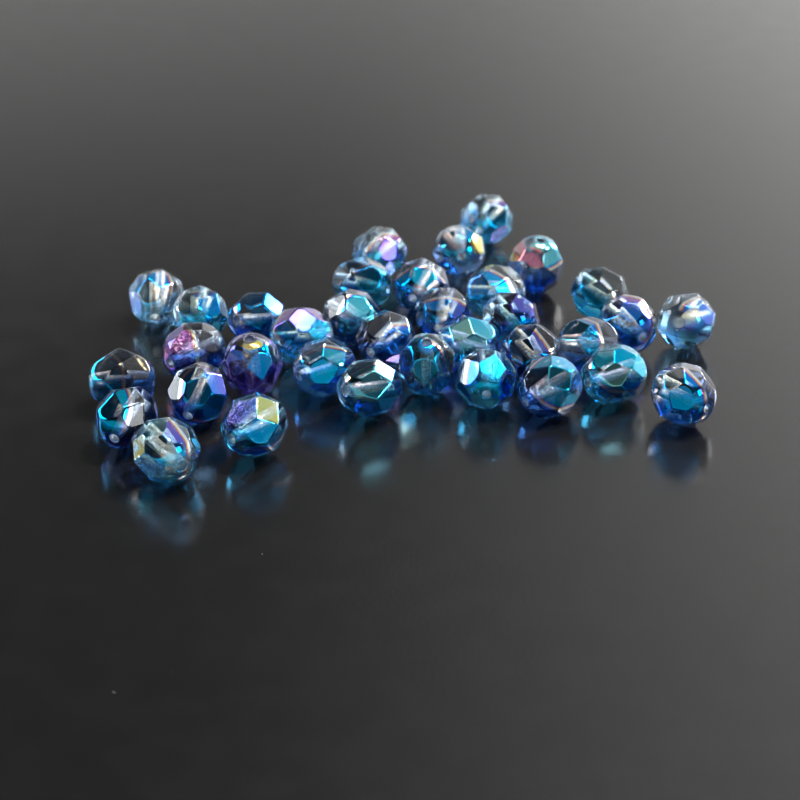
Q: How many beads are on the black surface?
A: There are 35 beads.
